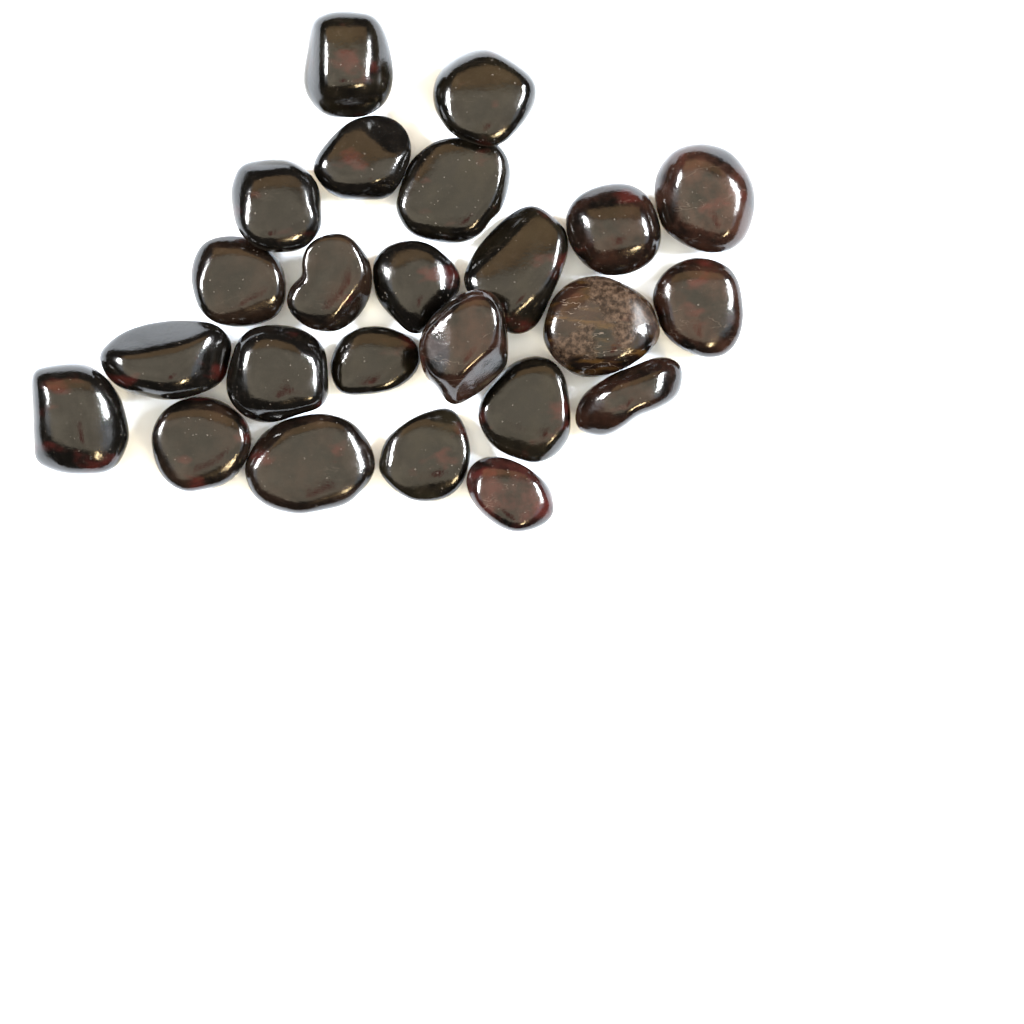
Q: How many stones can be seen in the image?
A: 24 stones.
